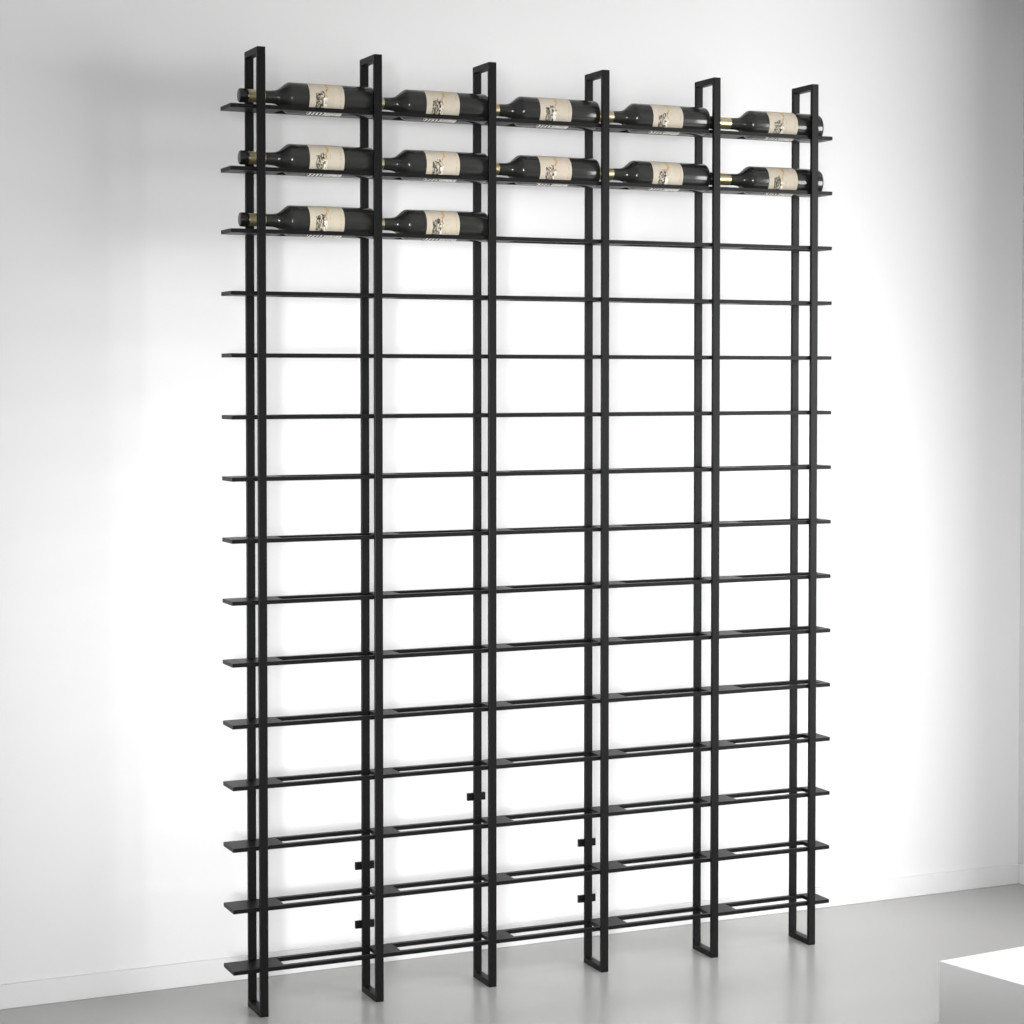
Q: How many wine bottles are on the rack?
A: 12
